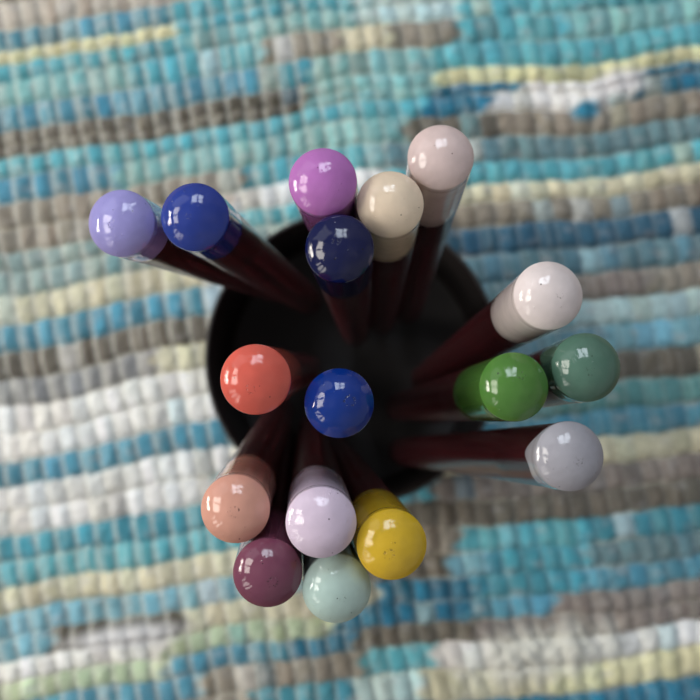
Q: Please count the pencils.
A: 17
